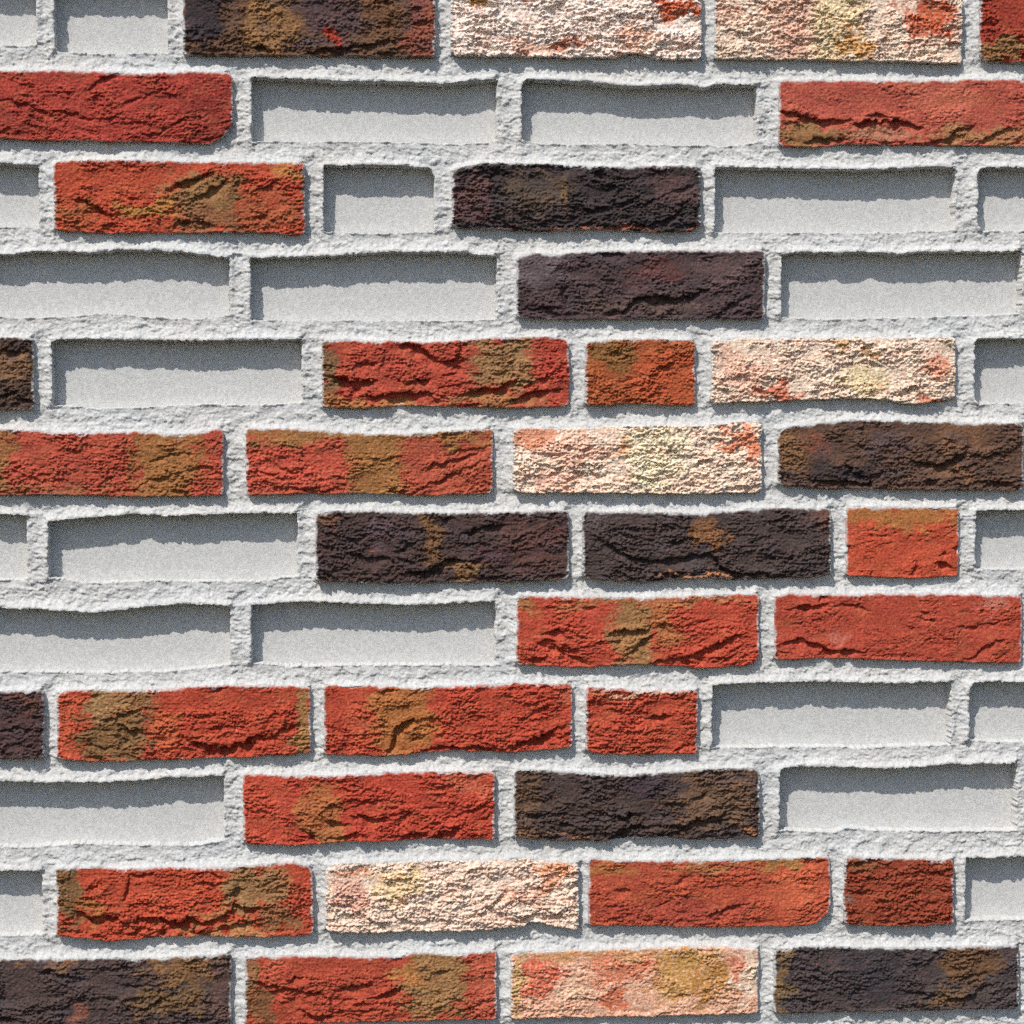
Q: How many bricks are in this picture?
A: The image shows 36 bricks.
